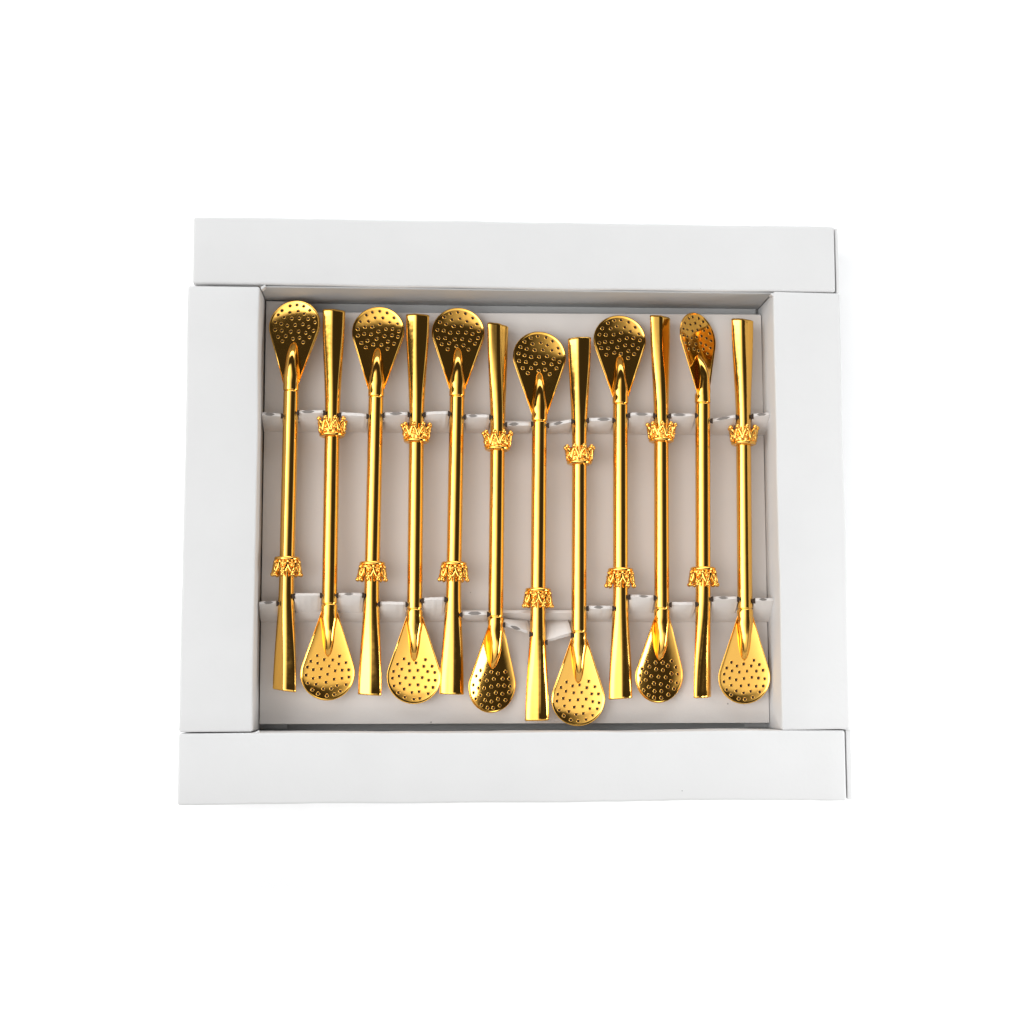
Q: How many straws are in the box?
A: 12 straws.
